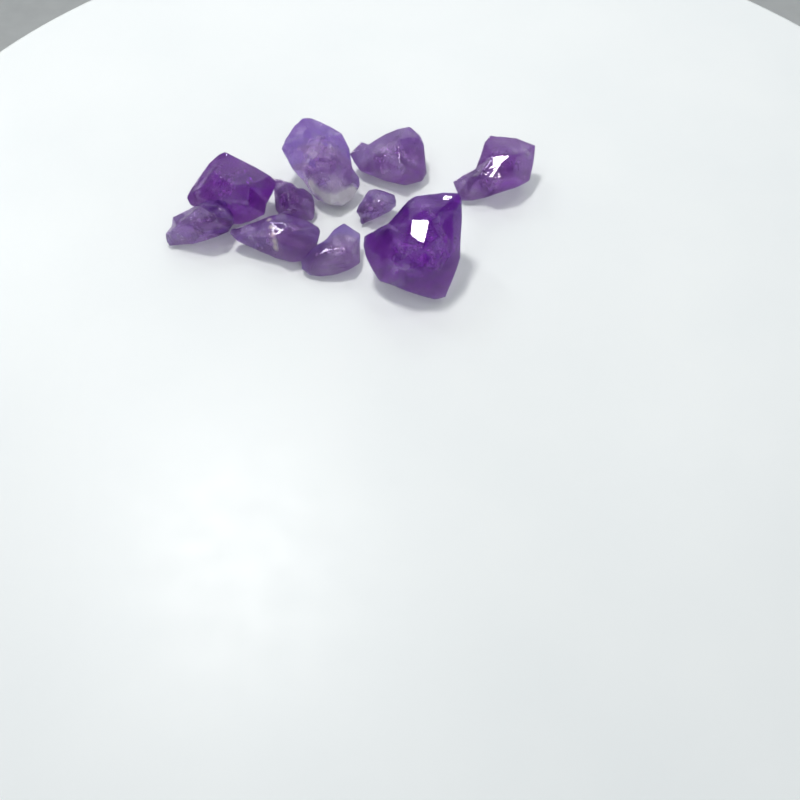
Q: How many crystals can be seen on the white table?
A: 10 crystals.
